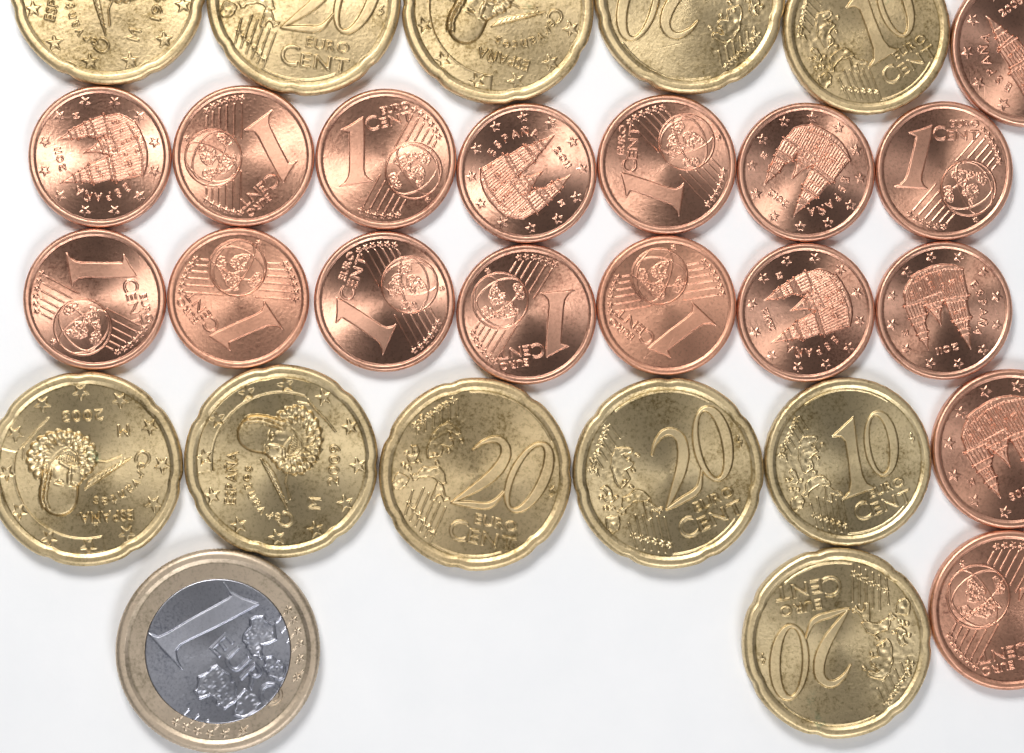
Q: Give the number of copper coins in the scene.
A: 17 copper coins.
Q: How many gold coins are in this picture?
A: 11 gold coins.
